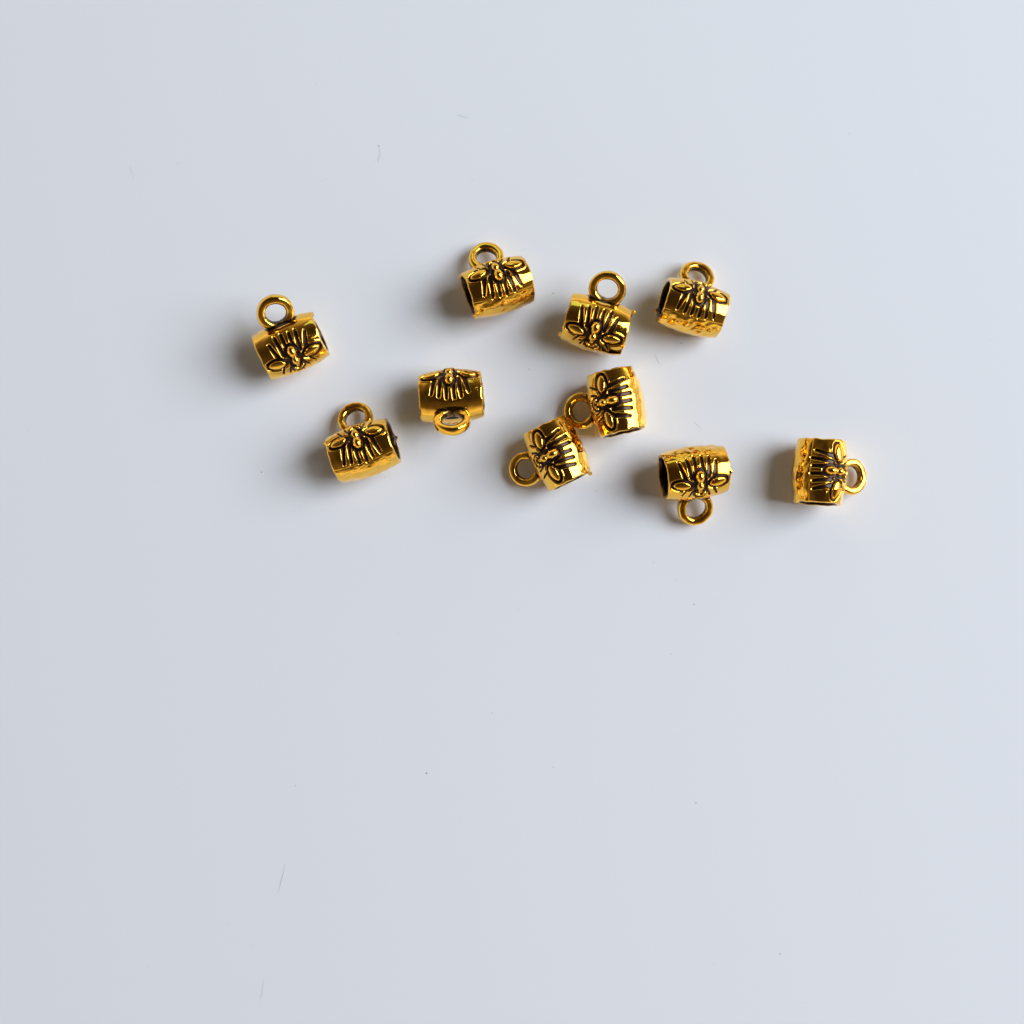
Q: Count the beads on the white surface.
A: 10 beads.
